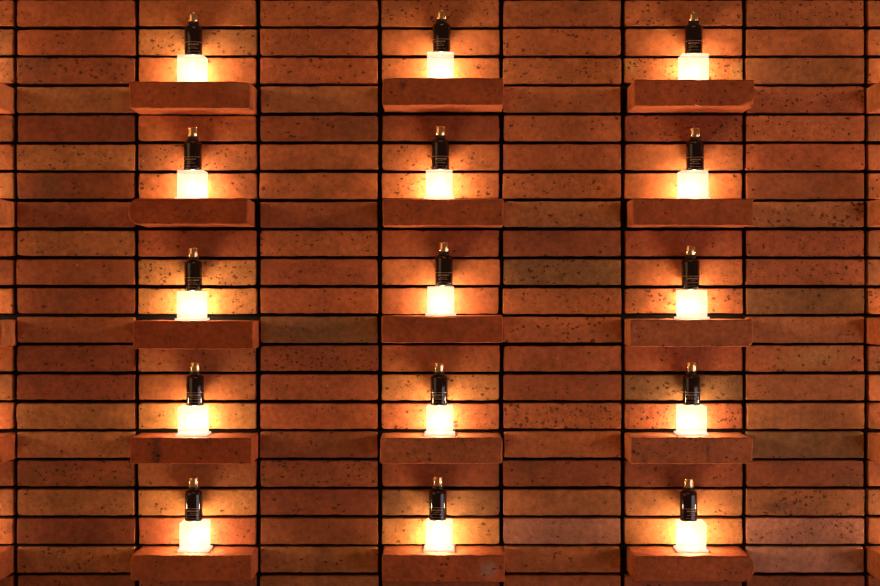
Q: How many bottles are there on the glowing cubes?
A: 15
